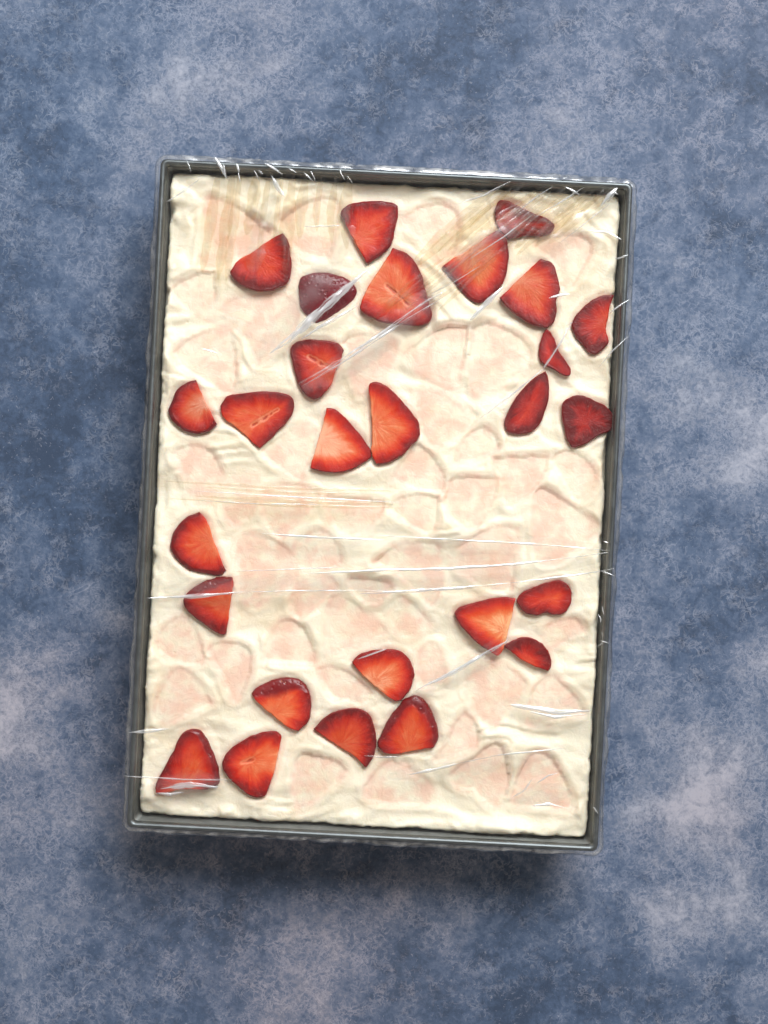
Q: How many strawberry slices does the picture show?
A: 27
